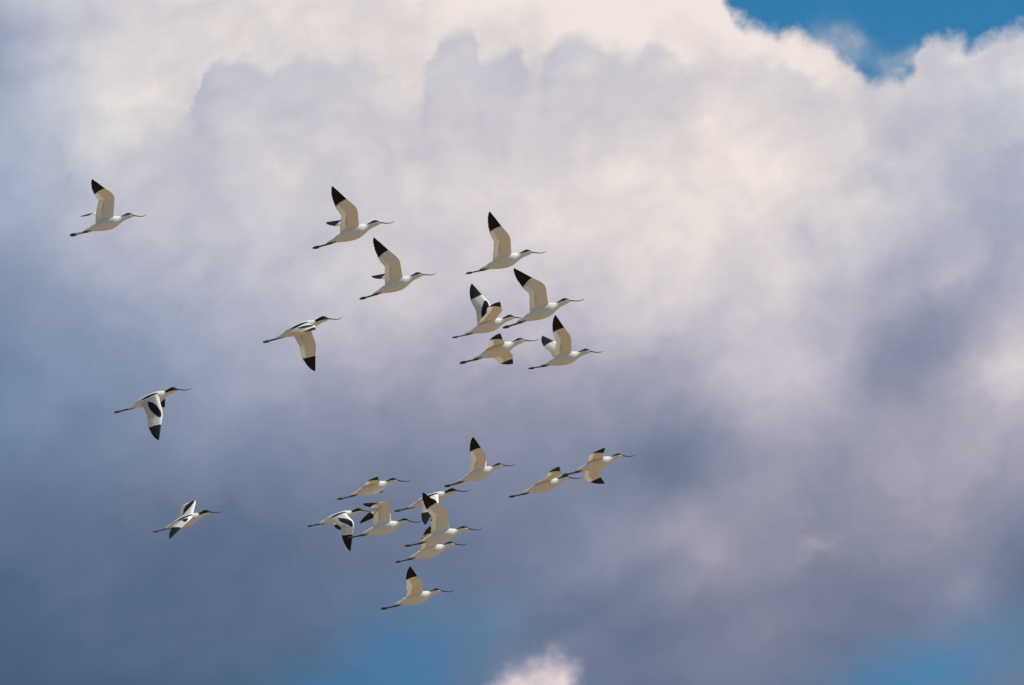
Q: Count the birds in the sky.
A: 21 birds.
